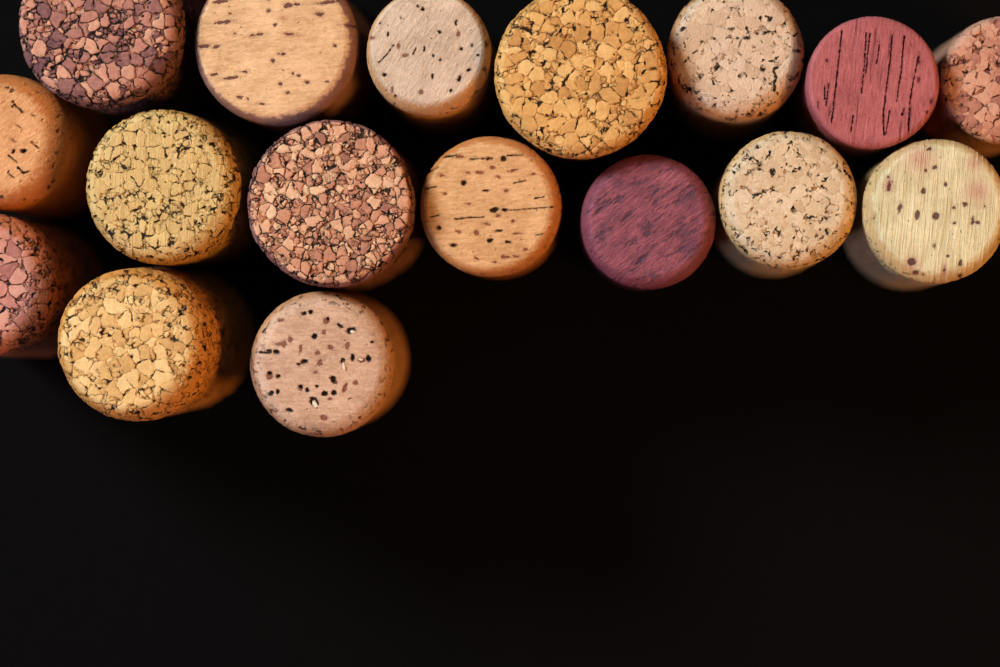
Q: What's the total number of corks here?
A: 17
